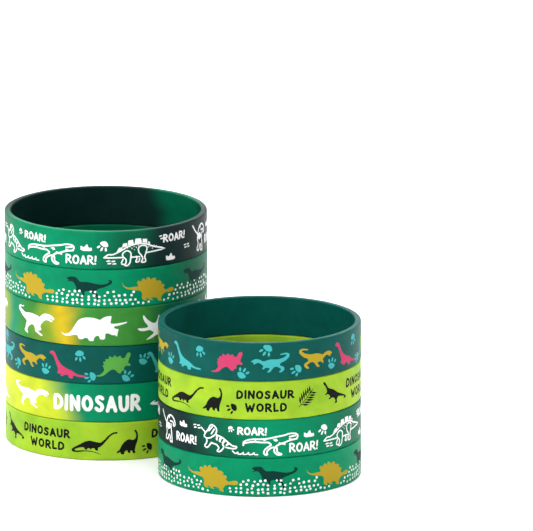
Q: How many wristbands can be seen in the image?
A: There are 10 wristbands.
